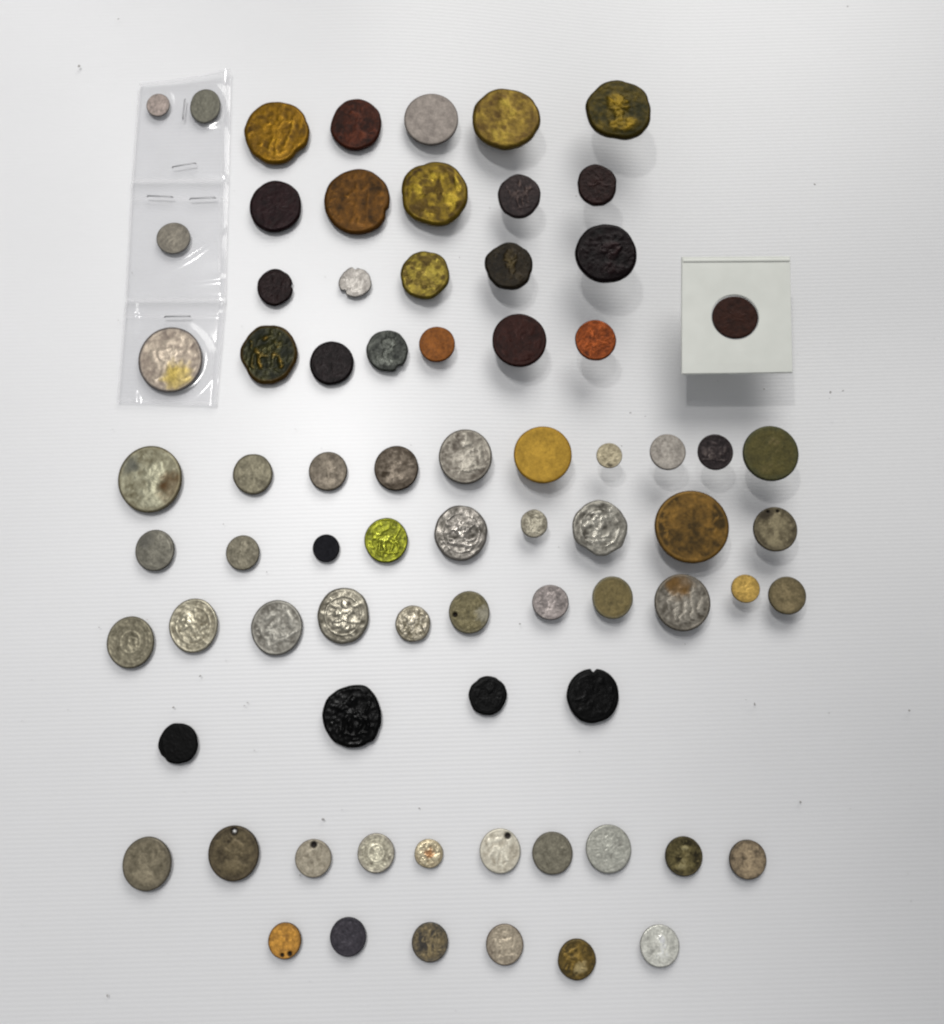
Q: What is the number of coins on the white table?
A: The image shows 76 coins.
